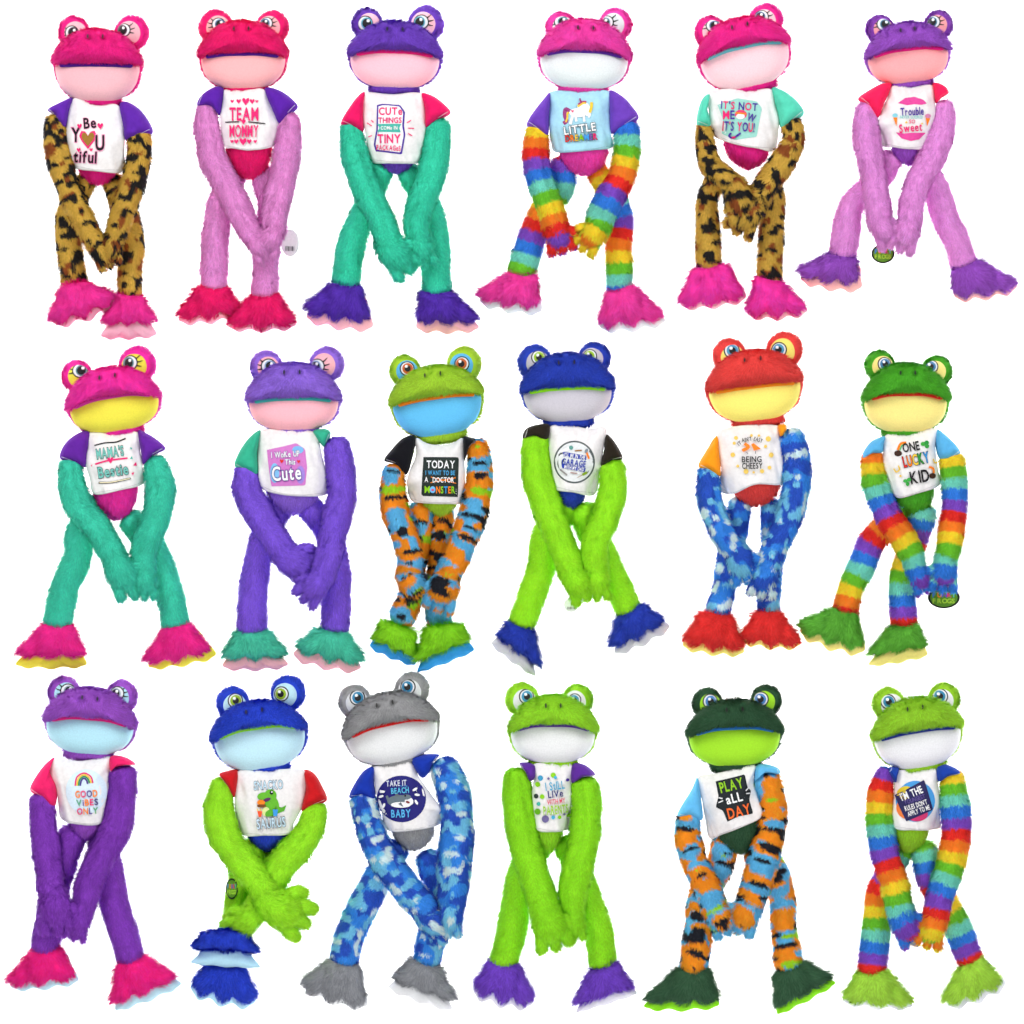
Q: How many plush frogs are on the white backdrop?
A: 18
